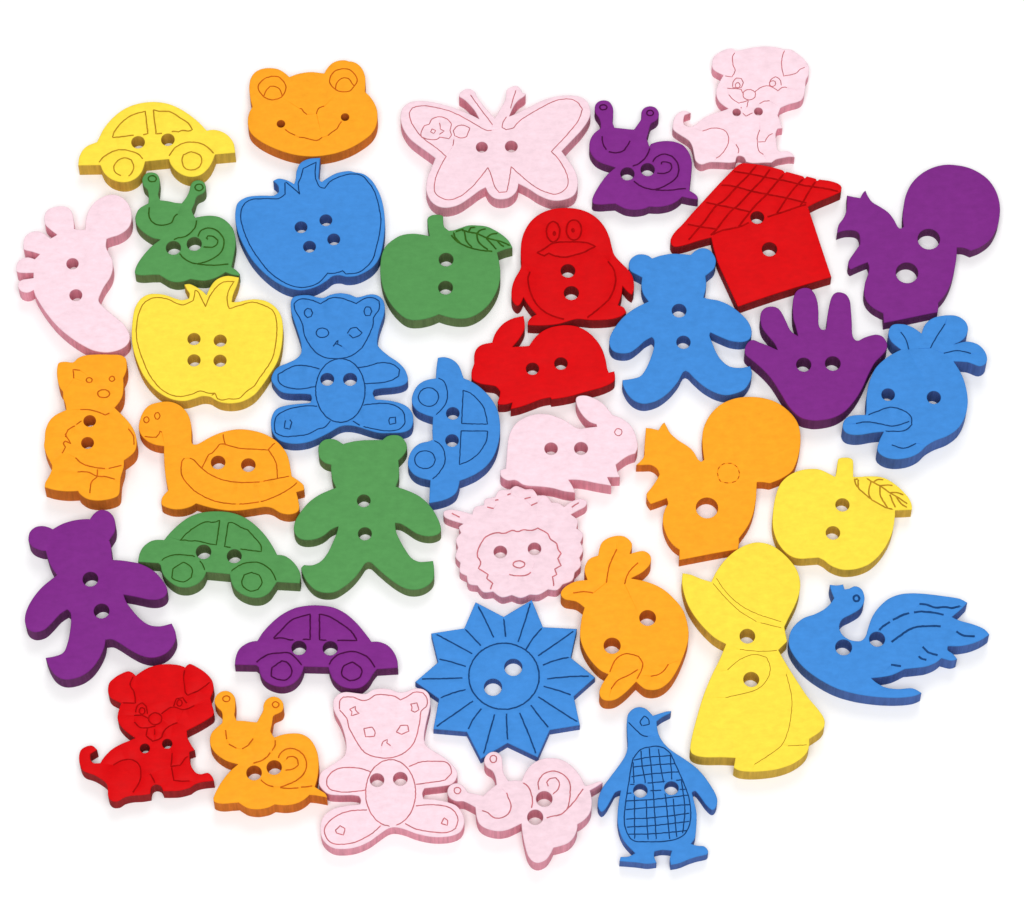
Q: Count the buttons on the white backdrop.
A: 38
